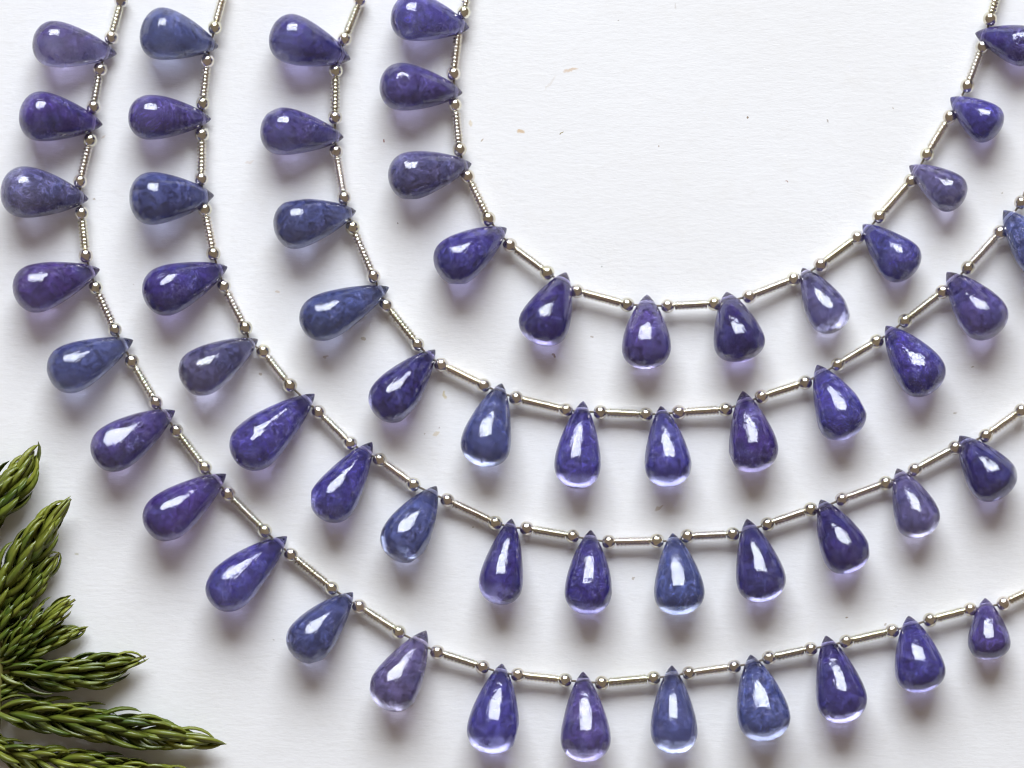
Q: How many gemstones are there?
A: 57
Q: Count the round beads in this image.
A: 116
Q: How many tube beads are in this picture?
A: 60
